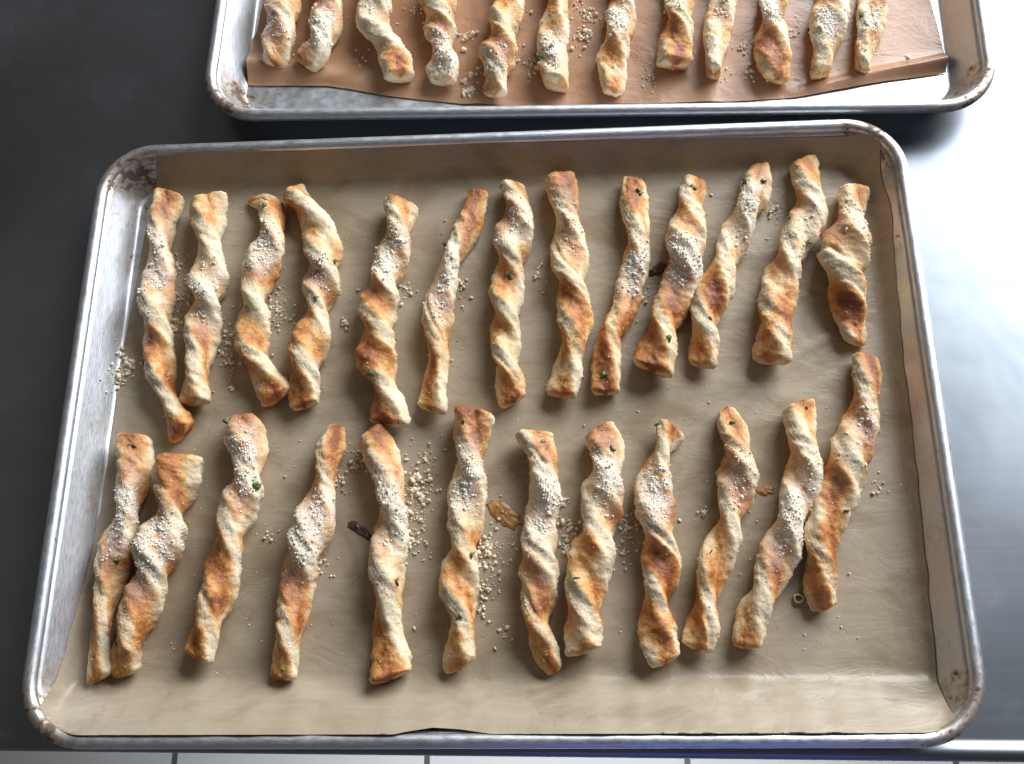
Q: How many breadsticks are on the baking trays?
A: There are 37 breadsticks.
